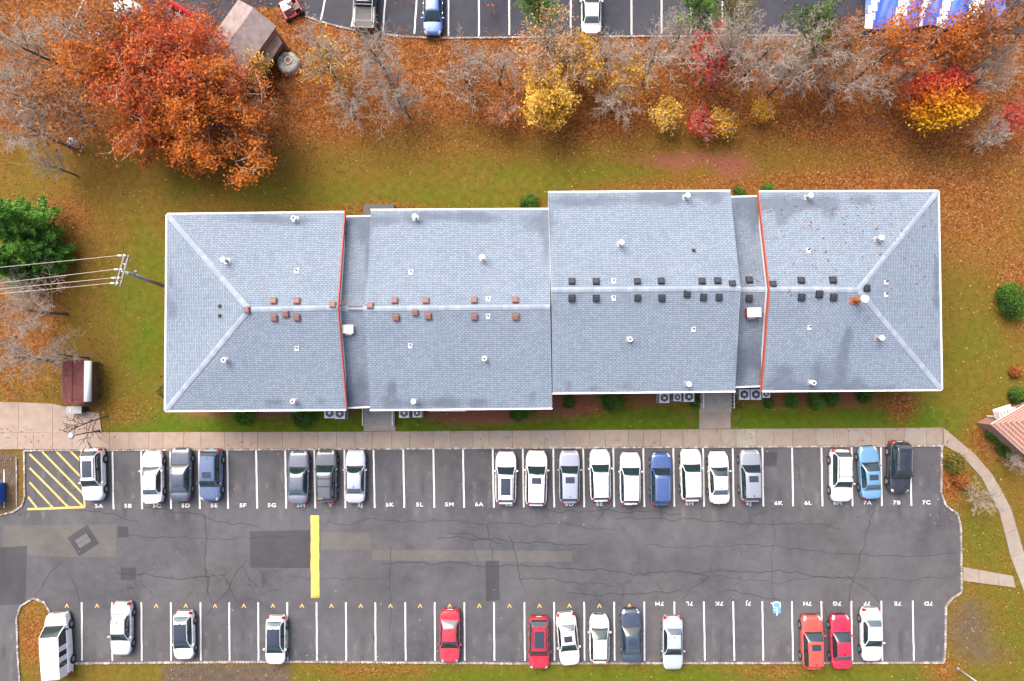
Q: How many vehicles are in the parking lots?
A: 35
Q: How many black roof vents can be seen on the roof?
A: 23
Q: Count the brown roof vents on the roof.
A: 17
